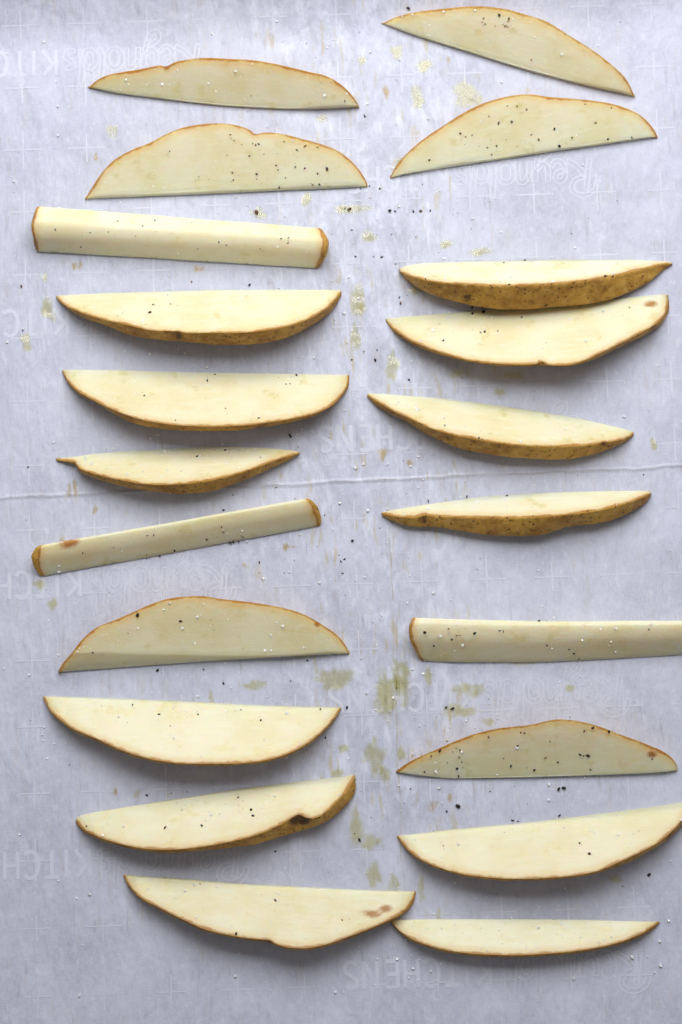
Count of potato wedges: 21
